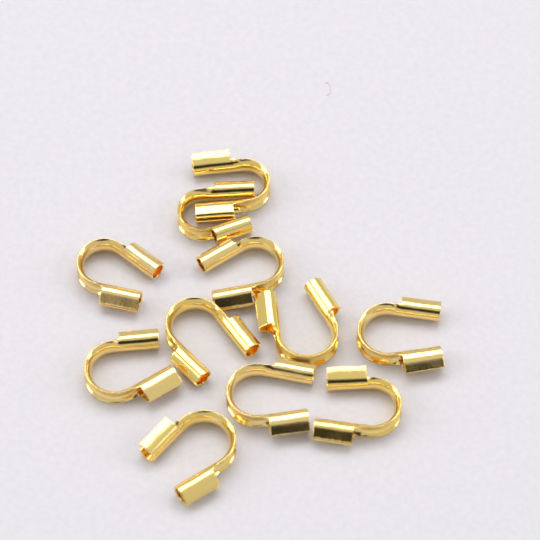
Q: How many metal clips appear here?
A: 11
